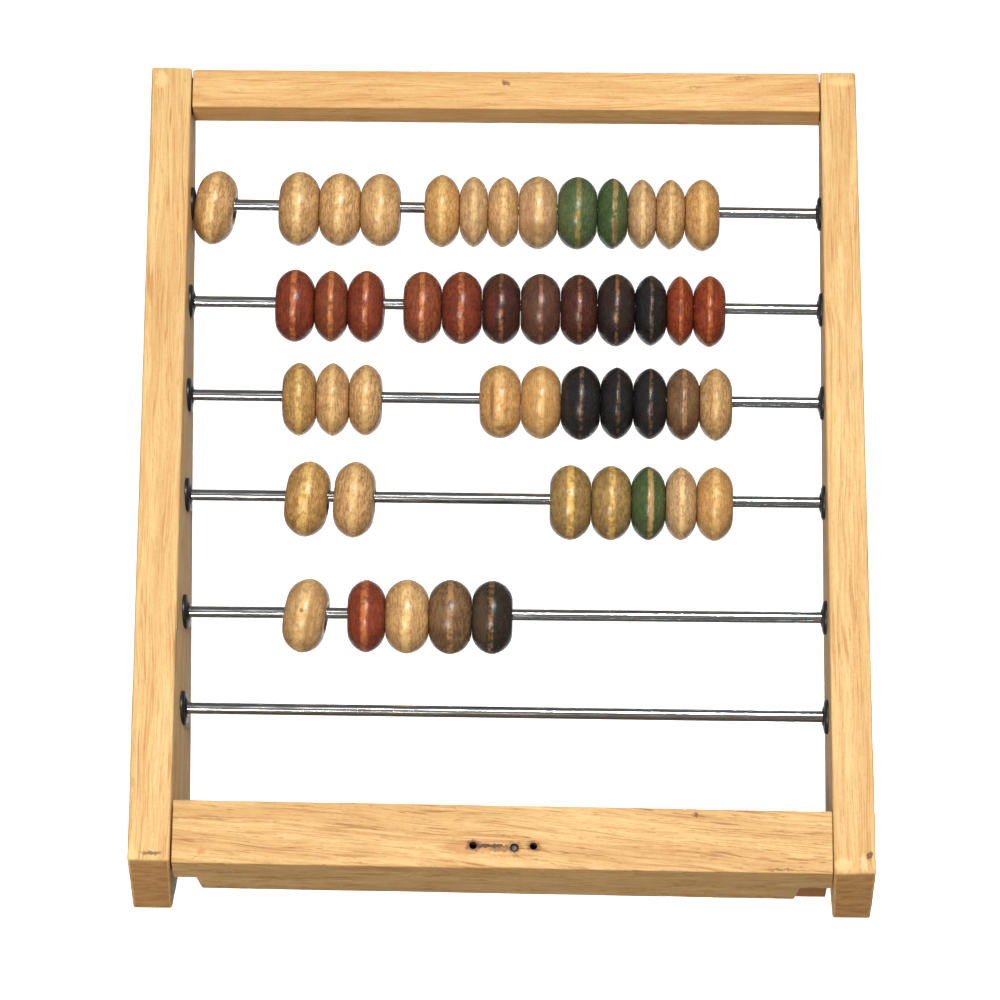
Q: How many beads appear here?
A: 47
